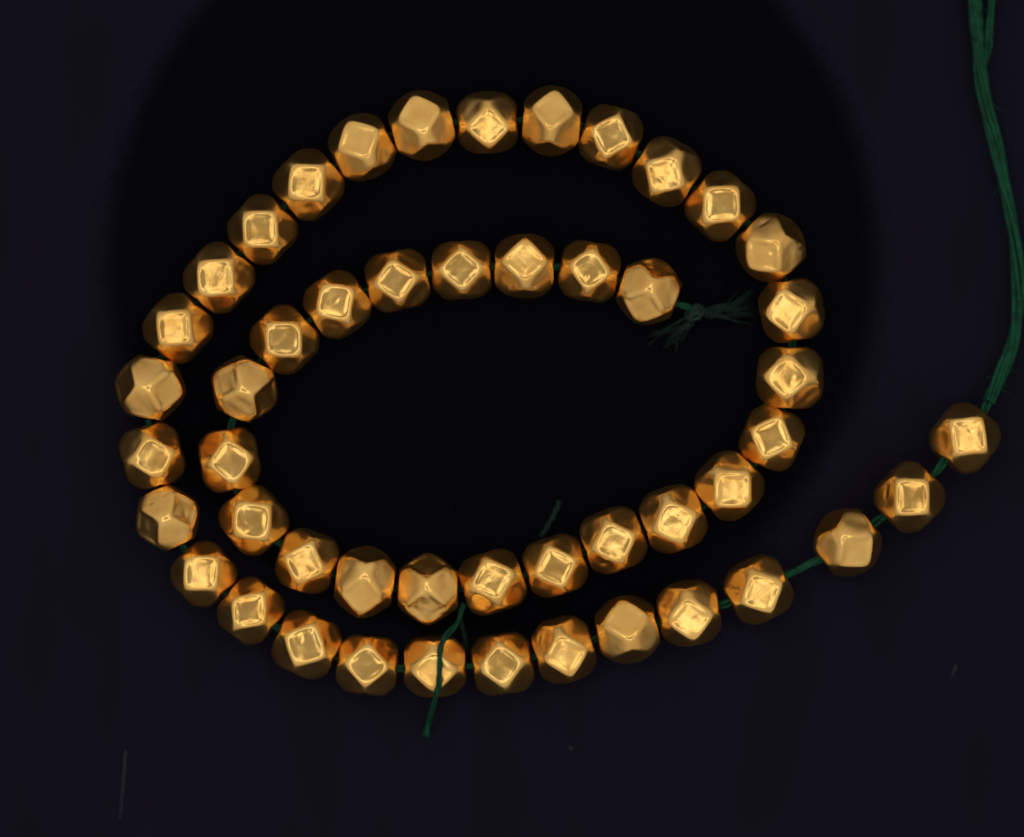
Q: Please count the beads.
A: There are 49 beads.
